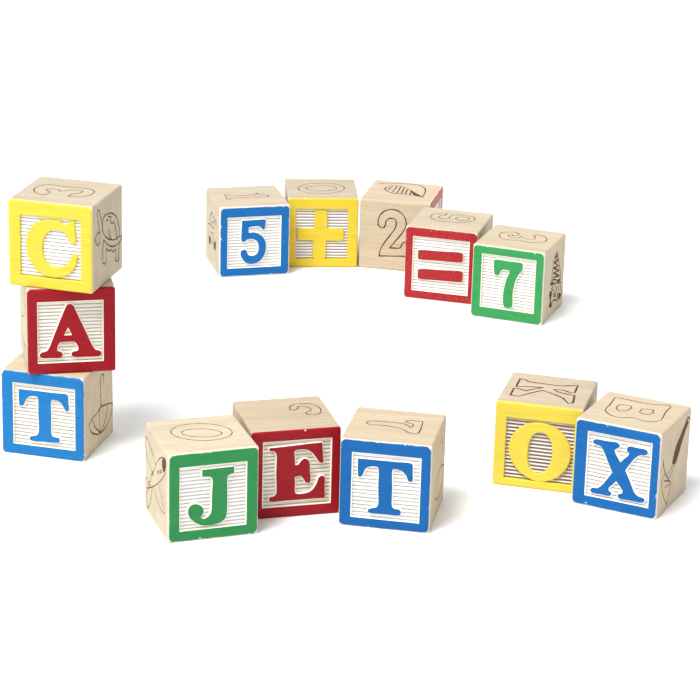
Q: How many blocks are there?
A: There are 13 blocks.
